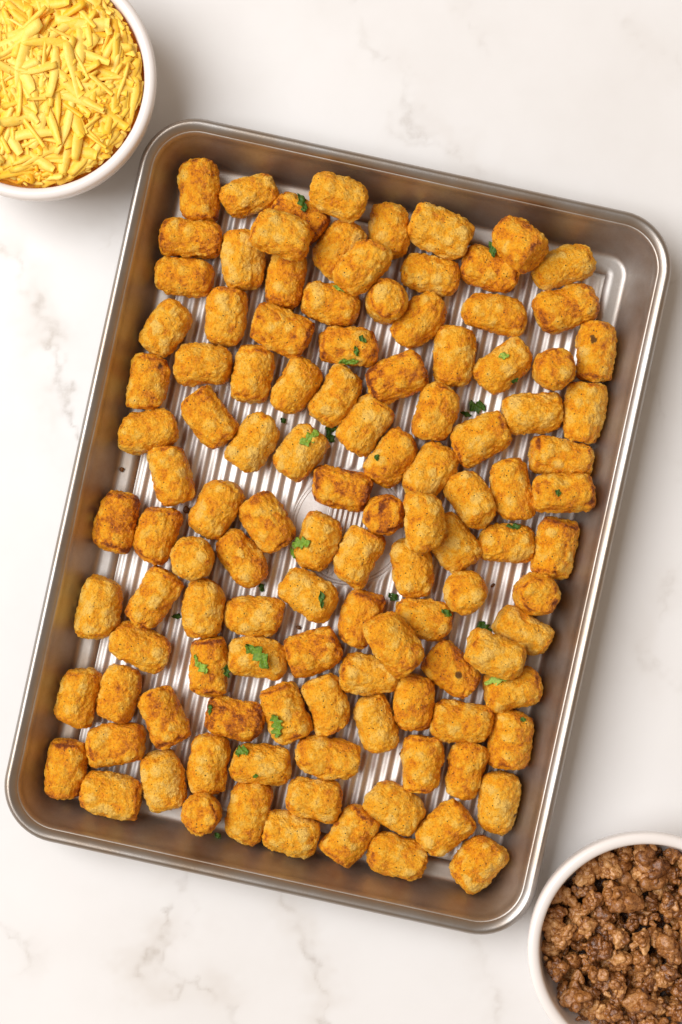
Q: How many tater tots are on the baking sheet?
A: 115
